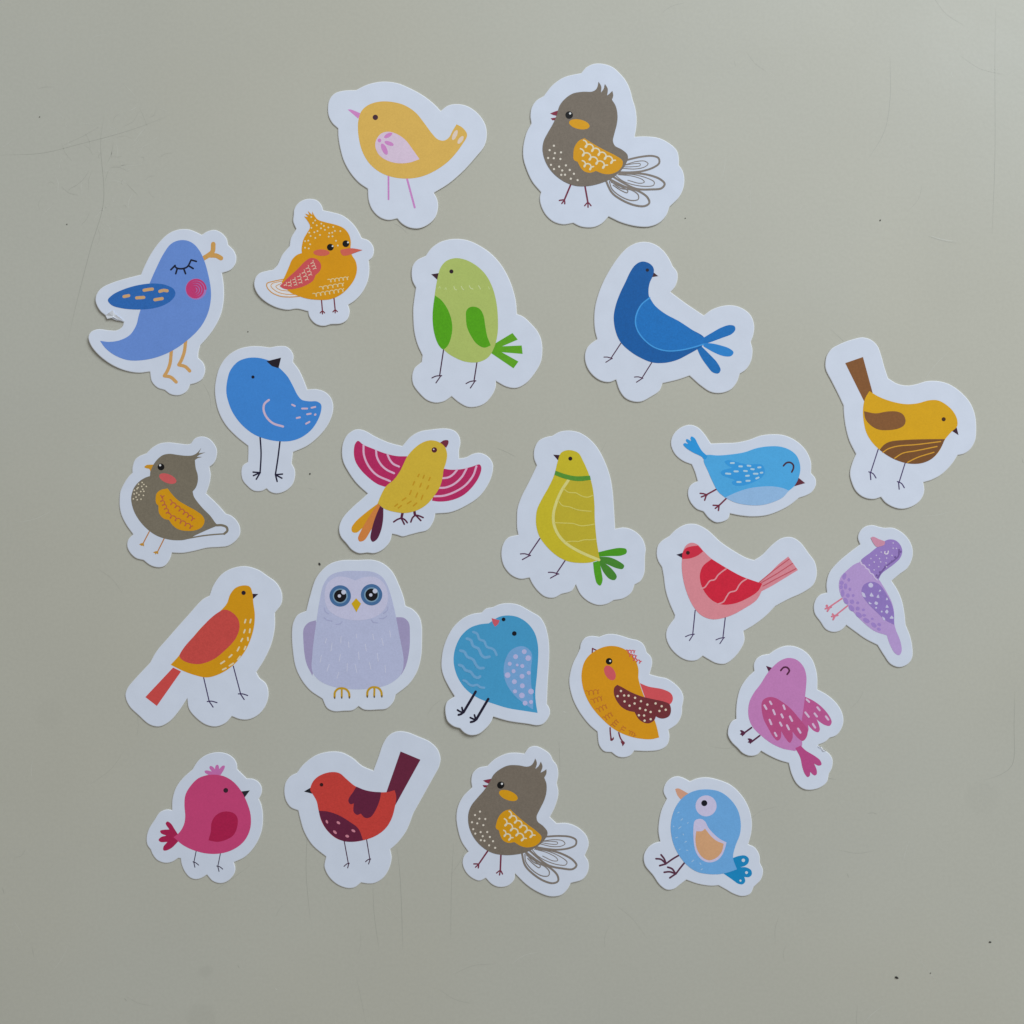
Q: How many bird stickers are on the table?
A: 23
